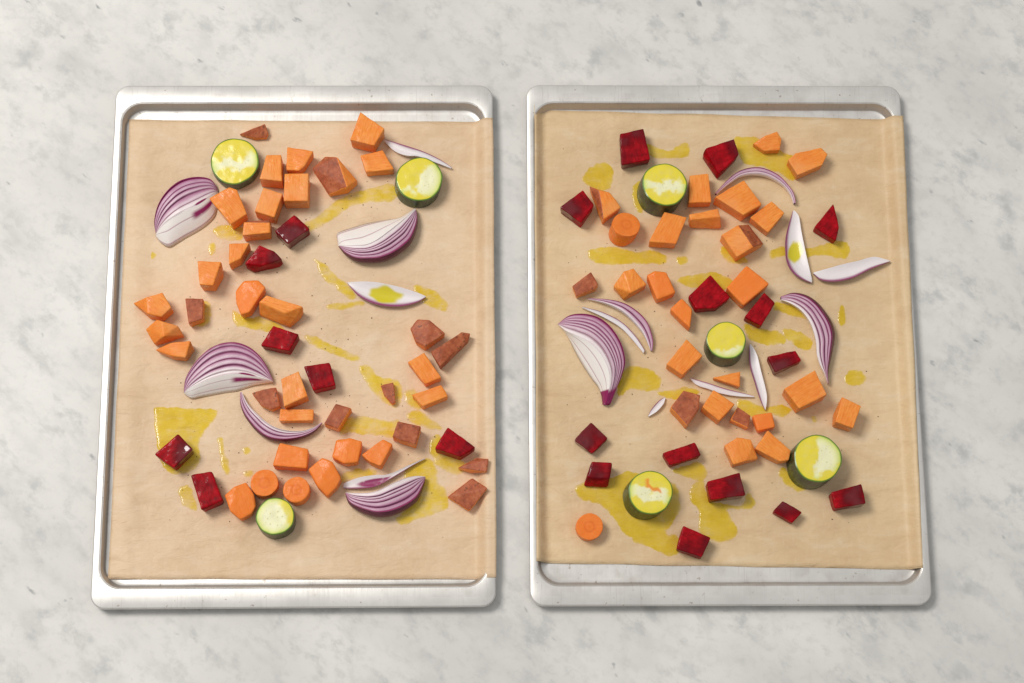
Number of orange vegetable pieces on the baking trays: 63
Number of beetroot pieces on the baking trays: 21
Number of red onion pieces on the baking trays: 18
